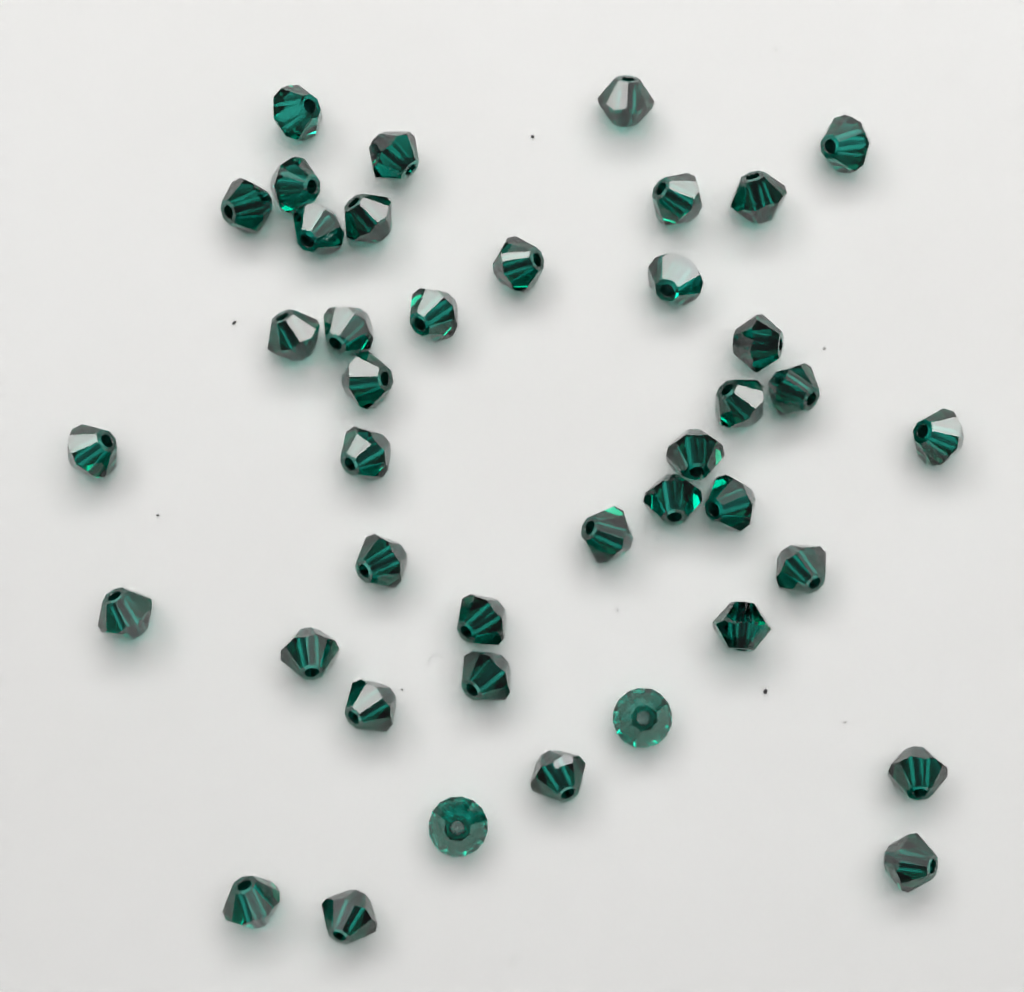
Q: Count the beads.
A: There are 41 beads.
